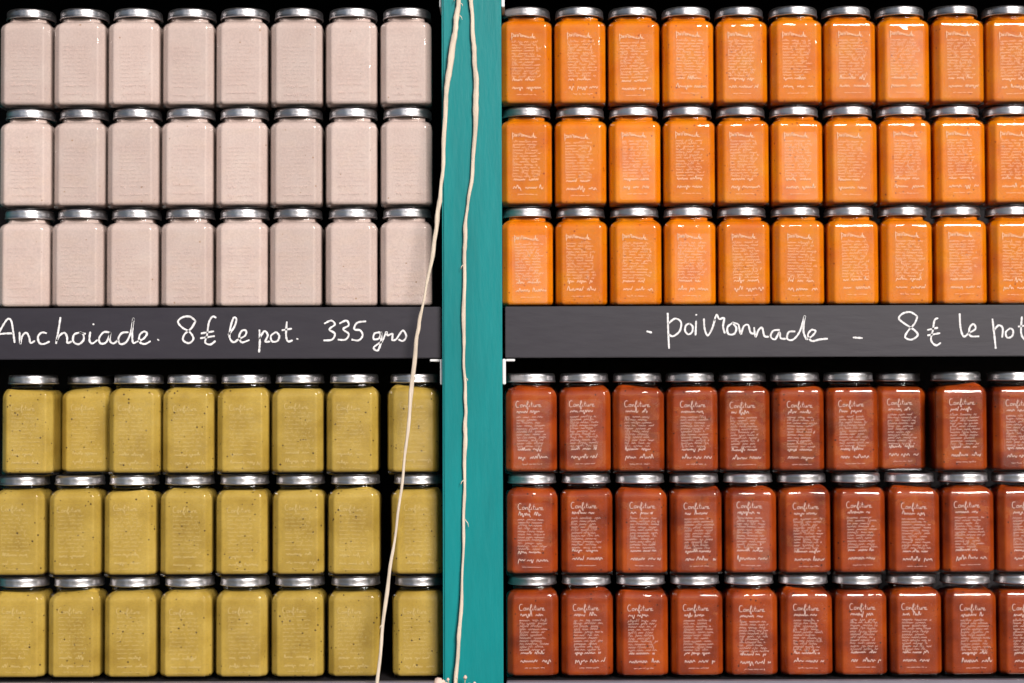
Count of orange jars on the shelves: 30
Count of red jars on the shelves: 30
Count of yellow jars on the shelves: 24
